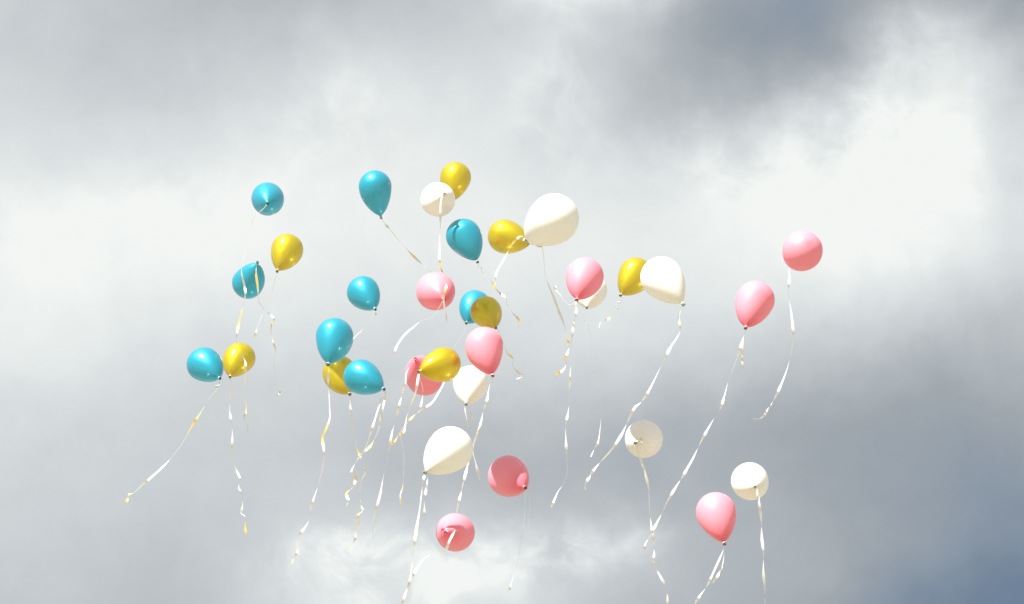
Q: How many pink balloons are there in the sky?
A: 9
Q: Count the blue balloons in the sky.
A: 9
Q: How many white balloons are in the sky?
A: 8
